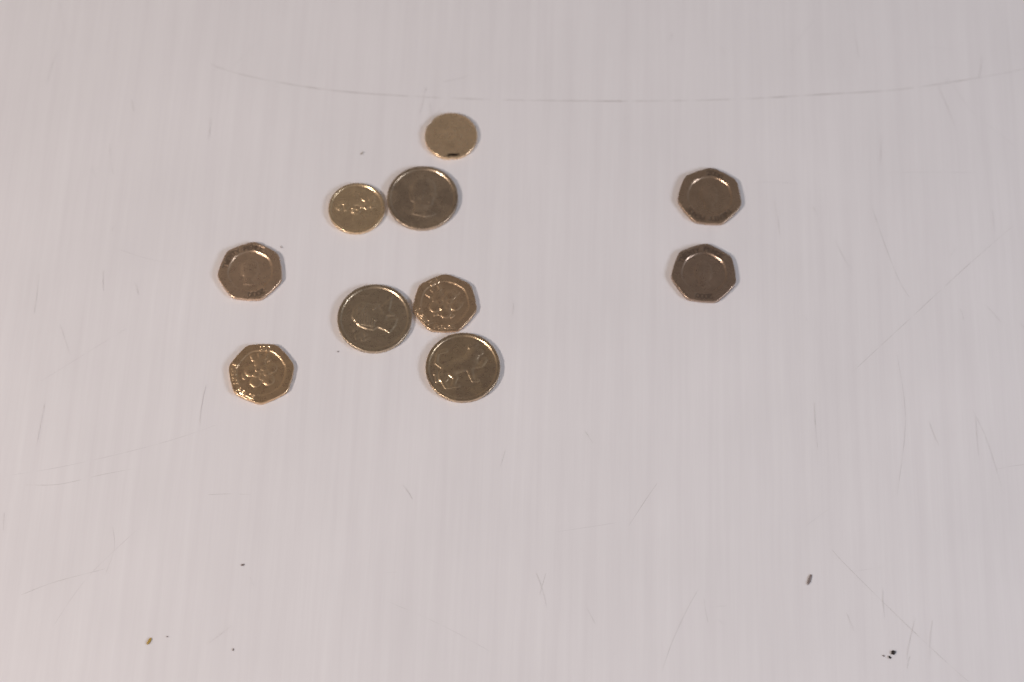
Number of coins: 10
